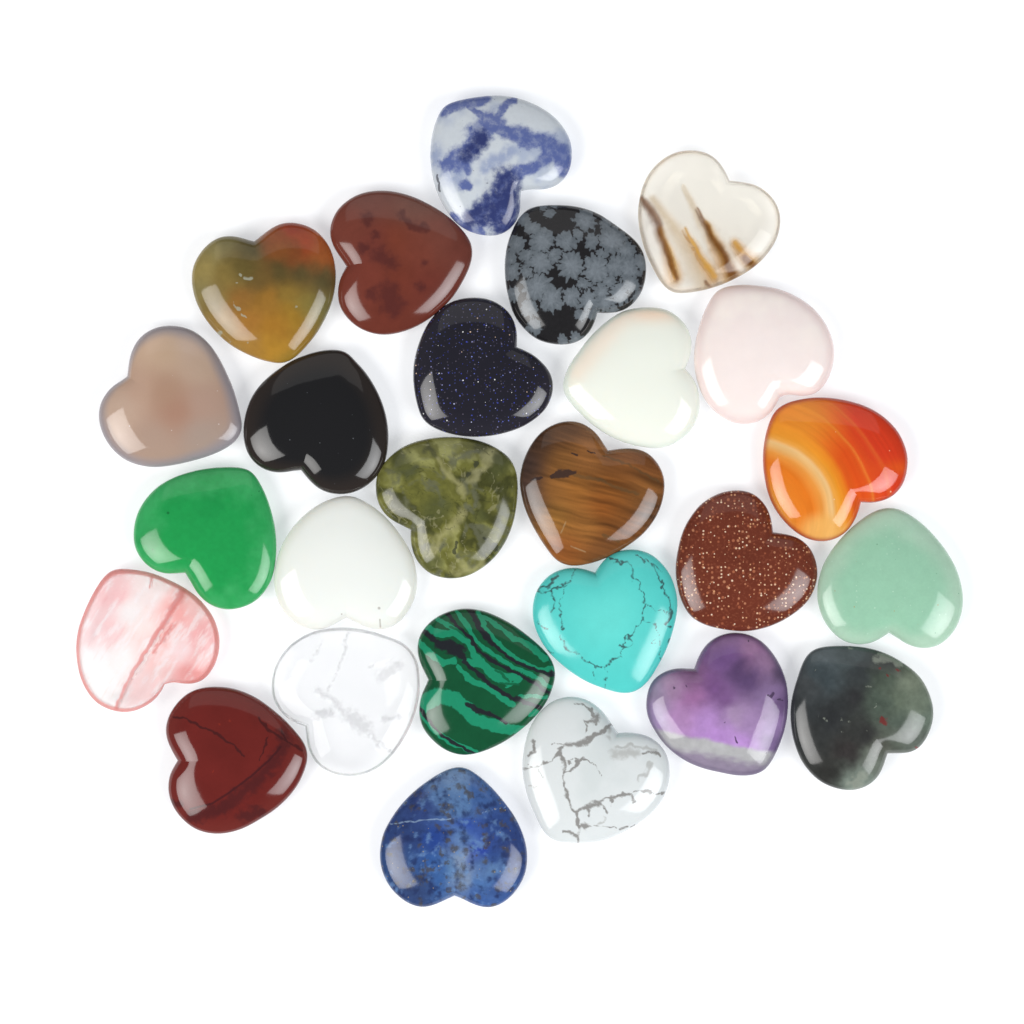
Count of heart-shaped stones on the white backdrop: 26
